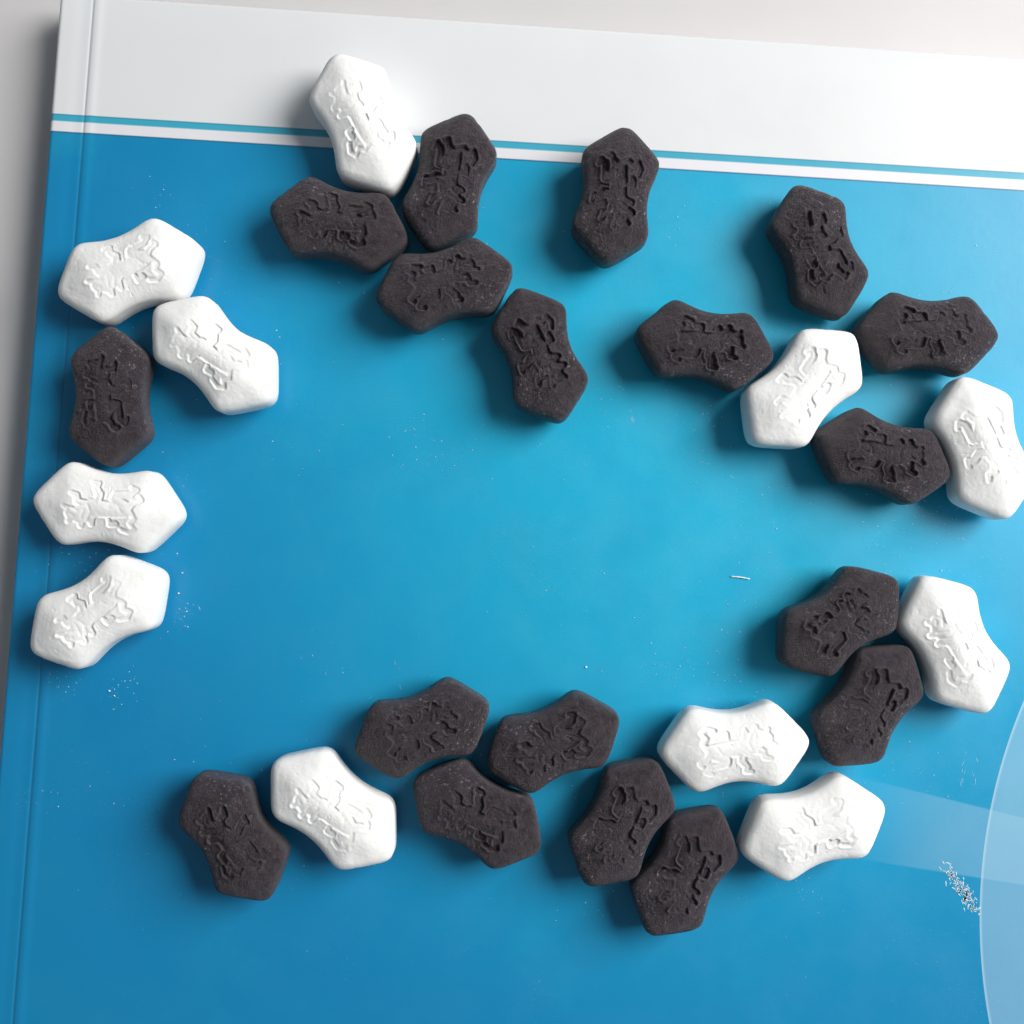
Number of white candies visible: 11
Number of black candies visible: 18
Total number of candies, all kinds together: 29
